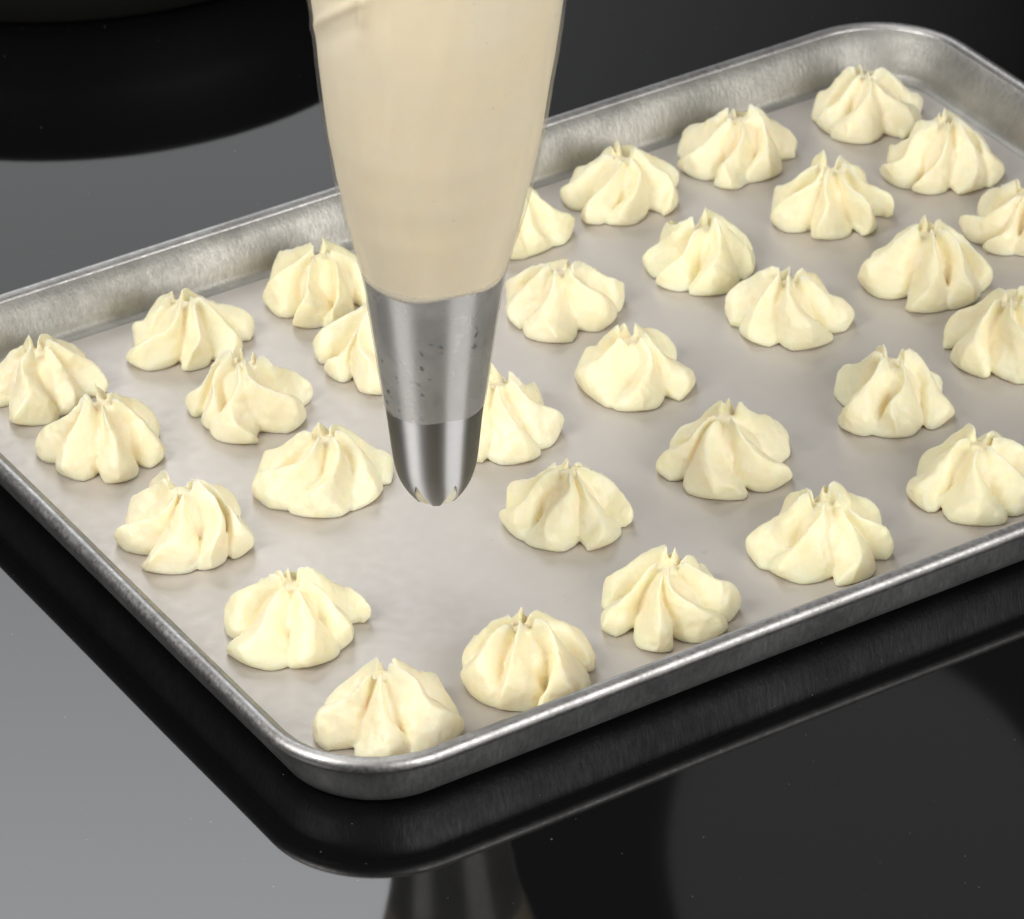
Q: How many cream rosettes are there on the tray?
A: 31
